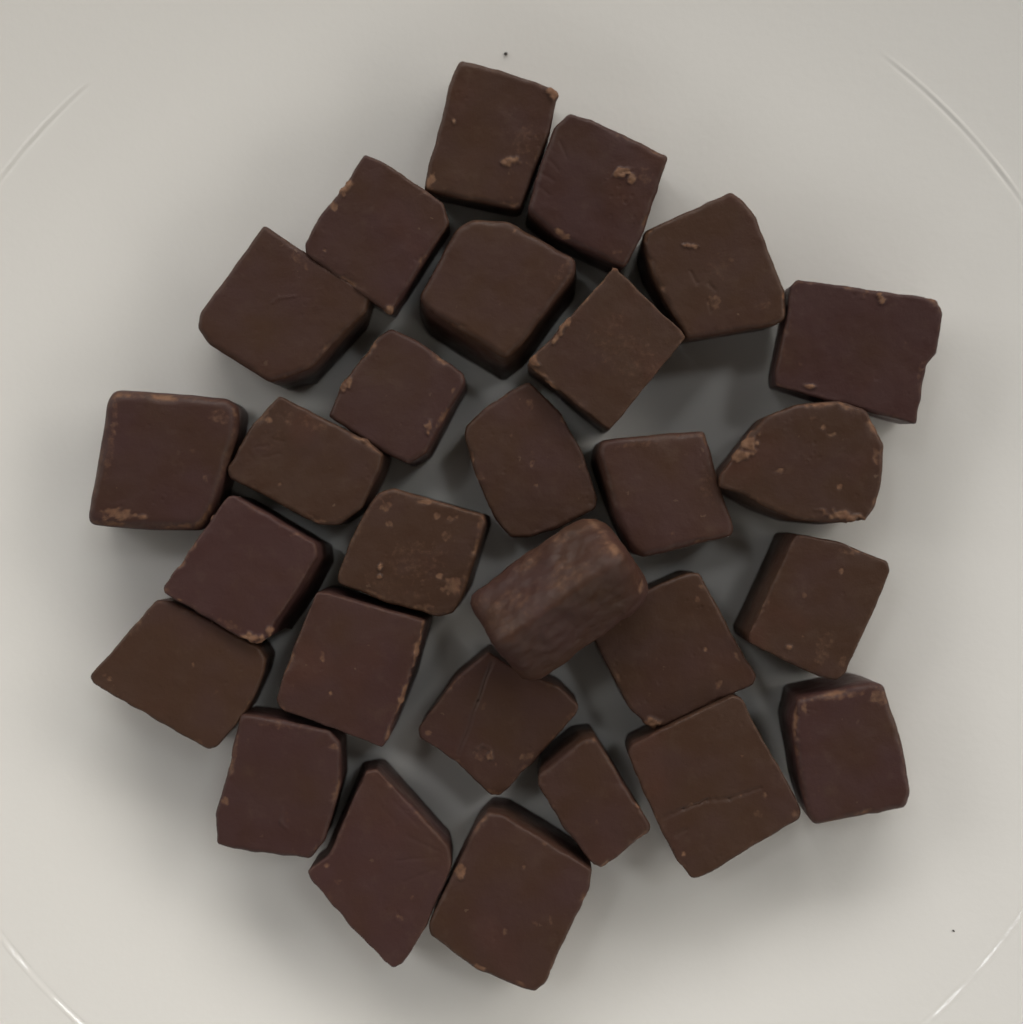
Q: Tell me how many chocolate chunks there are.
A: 28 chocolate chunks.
